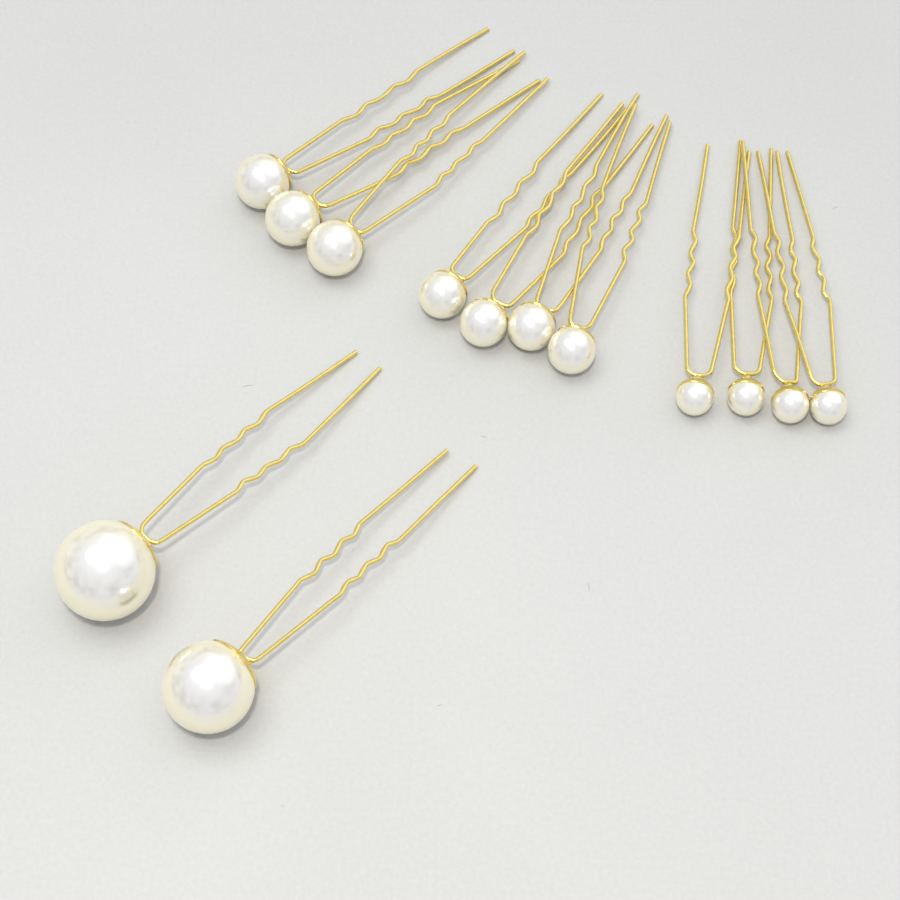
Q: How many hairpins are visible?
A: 13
